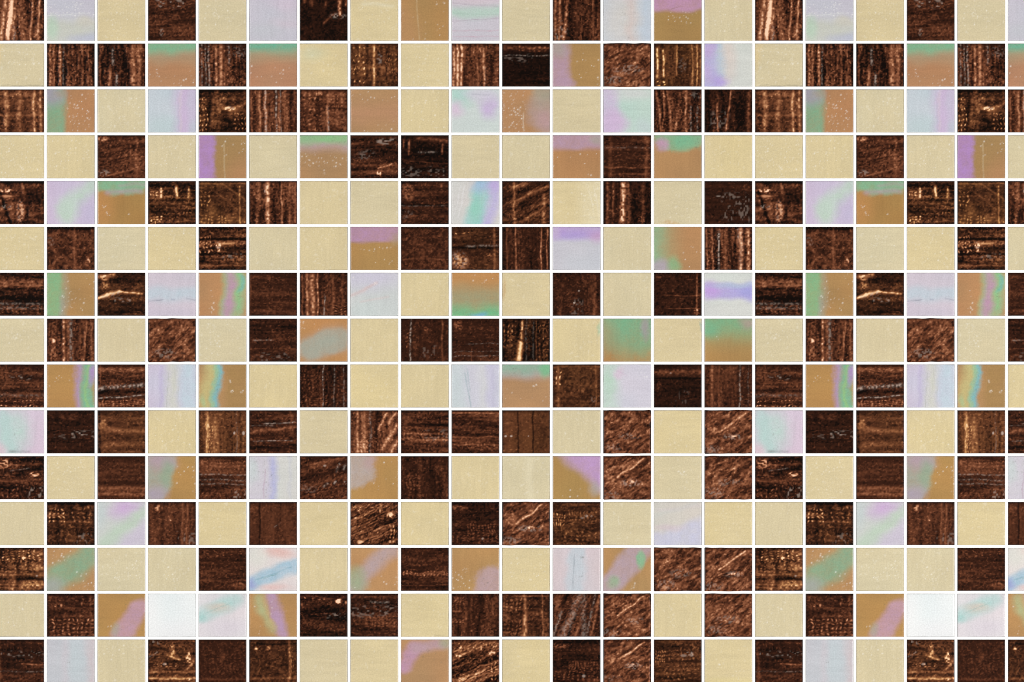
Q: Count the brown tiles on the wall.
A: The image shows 139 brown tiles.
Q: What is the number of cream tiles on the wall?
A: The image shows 90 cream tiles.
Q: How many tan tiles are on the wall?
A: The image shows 47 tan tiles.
